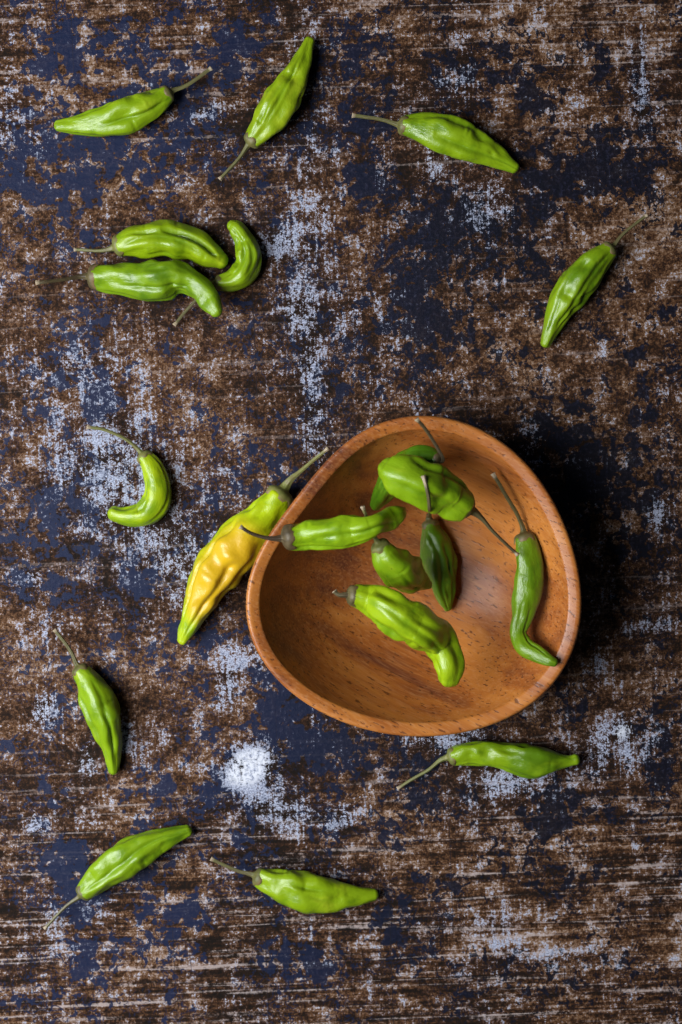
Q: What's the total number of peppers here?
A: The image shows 20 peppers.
